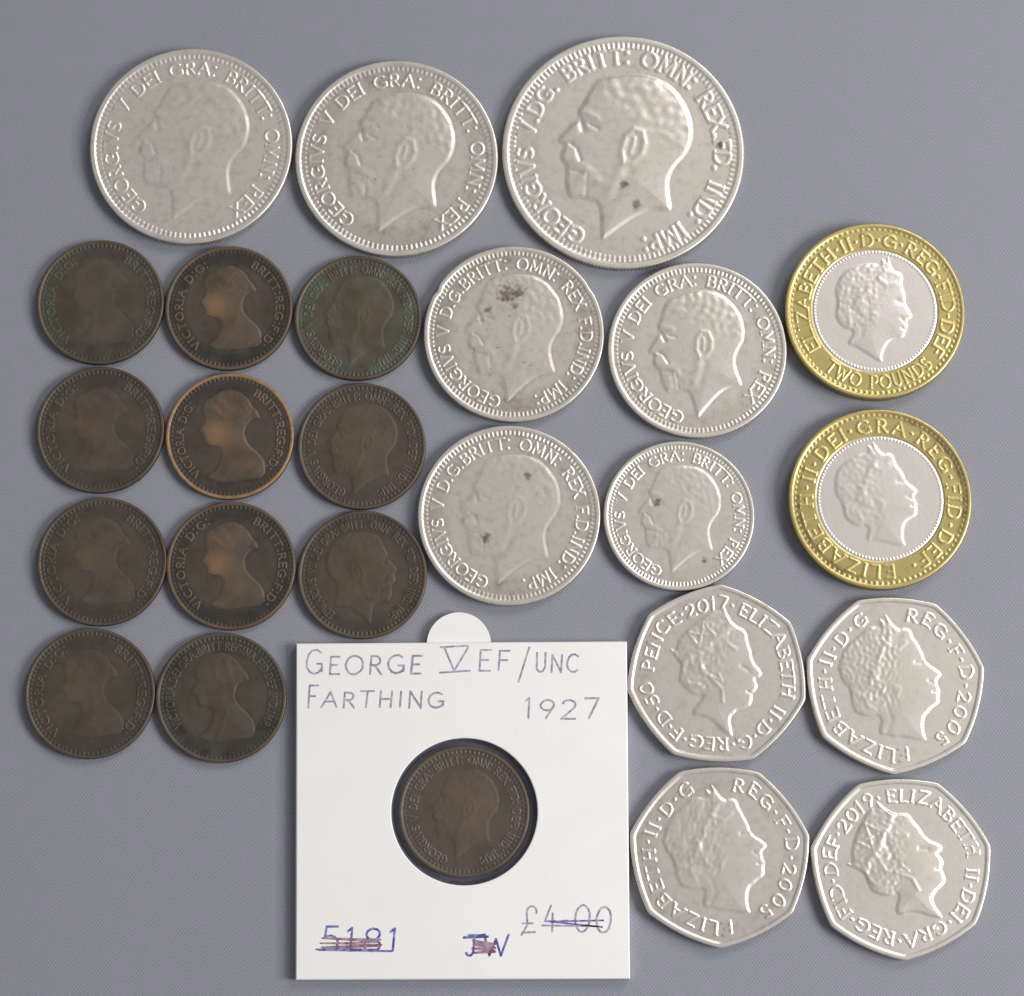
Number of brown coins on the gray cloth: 12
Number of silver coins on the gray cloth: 11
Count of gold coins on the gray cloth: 2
